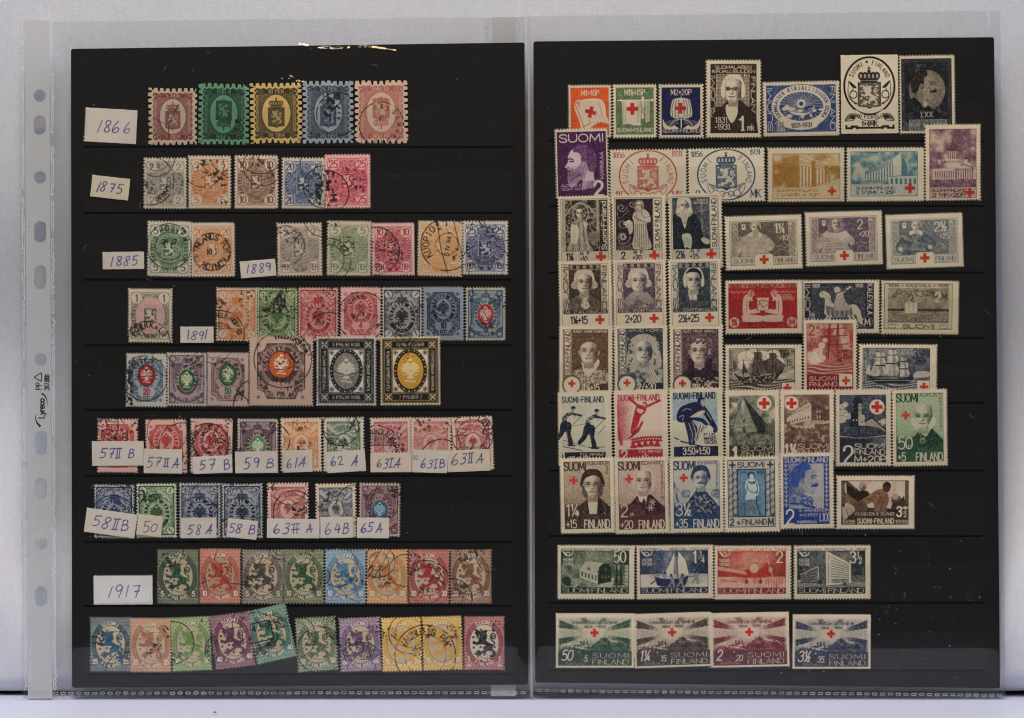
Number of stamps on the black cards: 117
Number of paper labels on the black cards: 22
